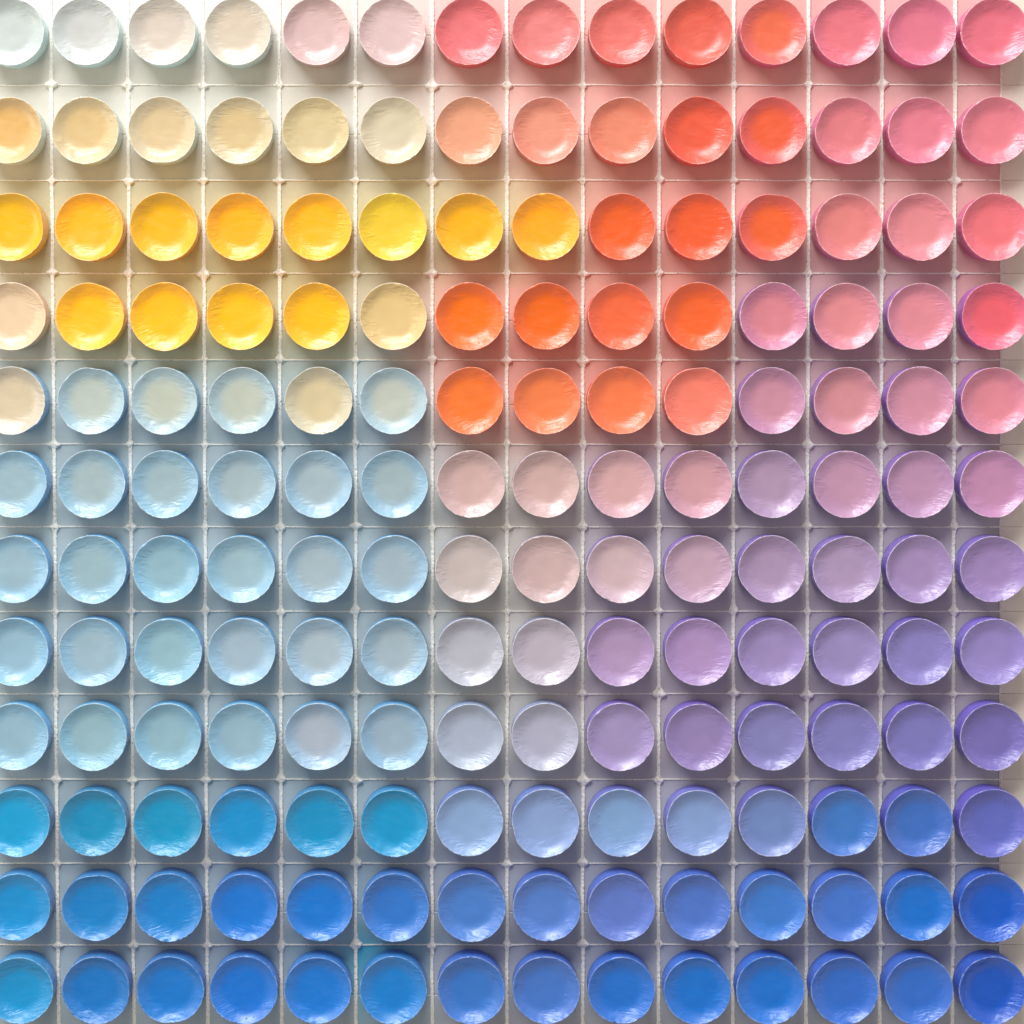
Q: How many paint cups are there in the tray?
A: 168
